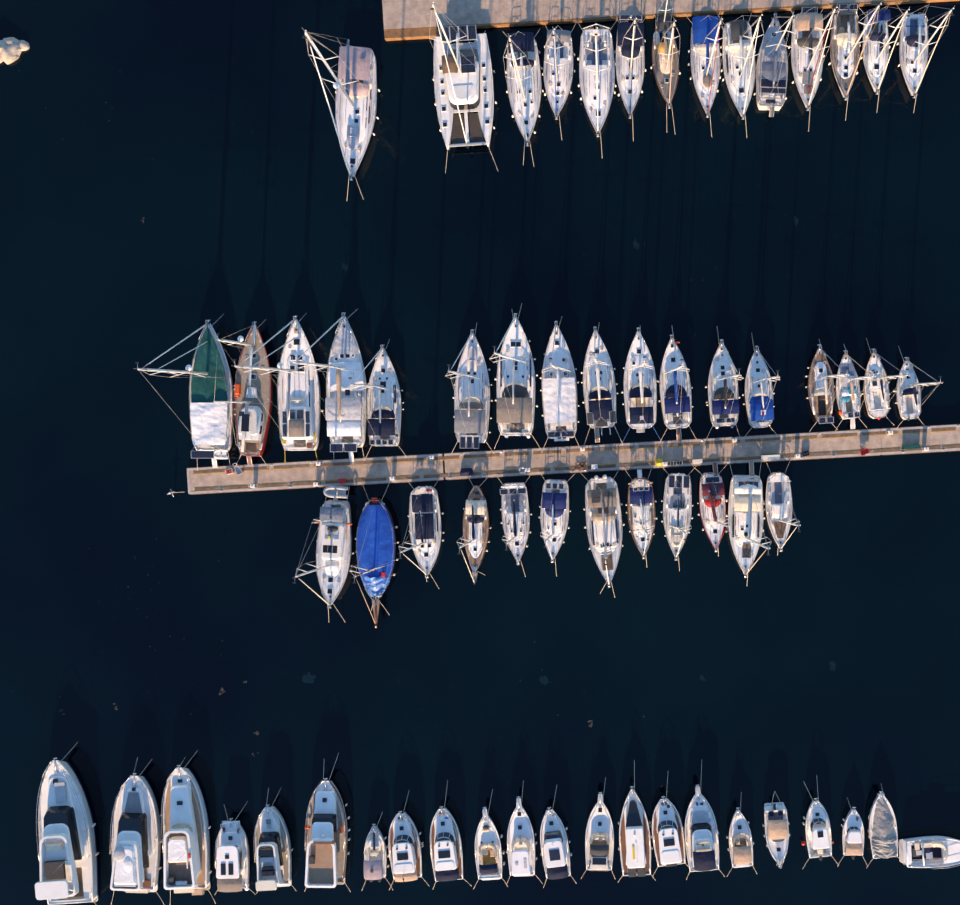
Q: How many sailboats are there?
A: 43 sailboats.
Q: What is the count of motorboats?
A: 22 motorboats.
